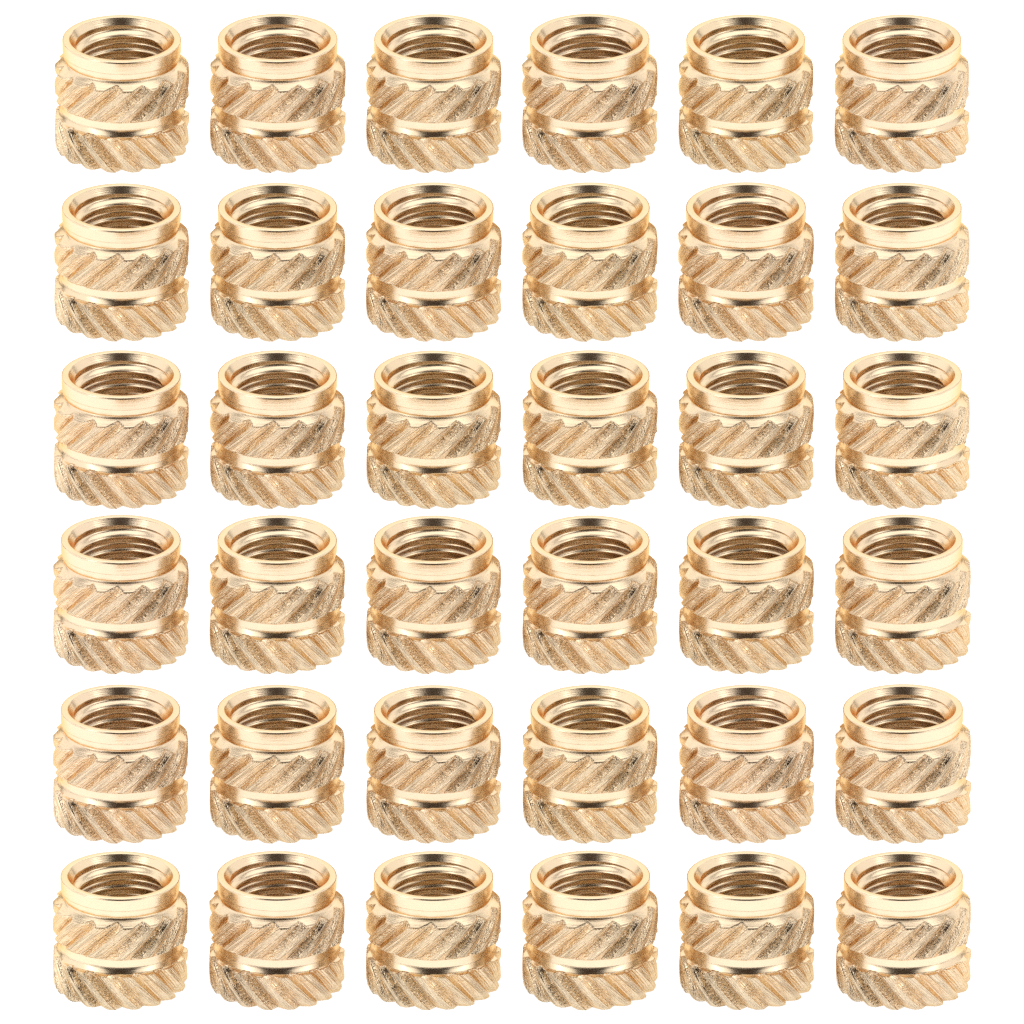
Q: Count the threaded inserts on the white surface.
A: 36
